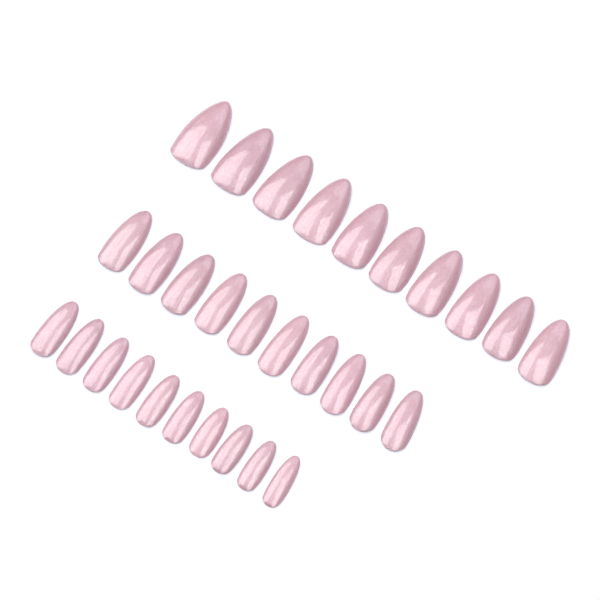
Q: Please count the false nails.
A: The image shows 30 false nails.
